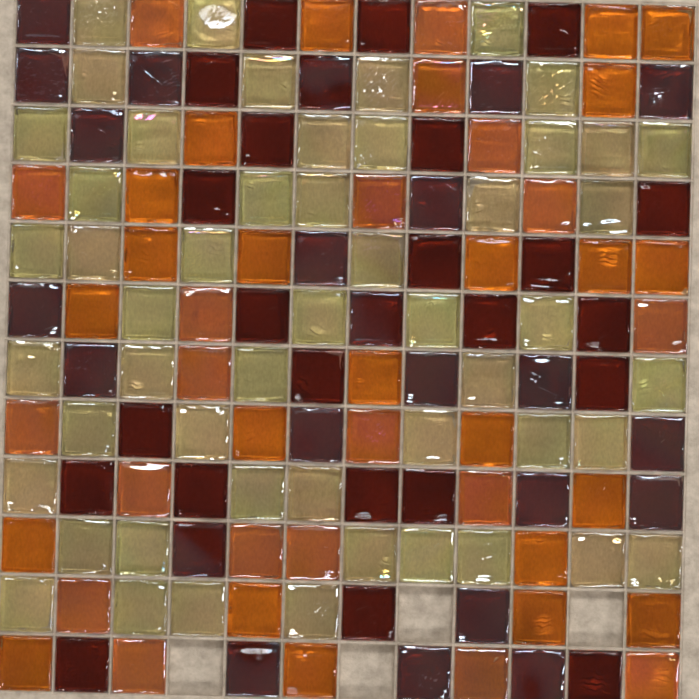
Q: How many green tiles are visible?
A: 51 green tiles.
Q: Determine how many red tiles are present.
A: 46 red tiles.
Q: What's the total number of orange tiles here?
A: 43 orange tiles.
